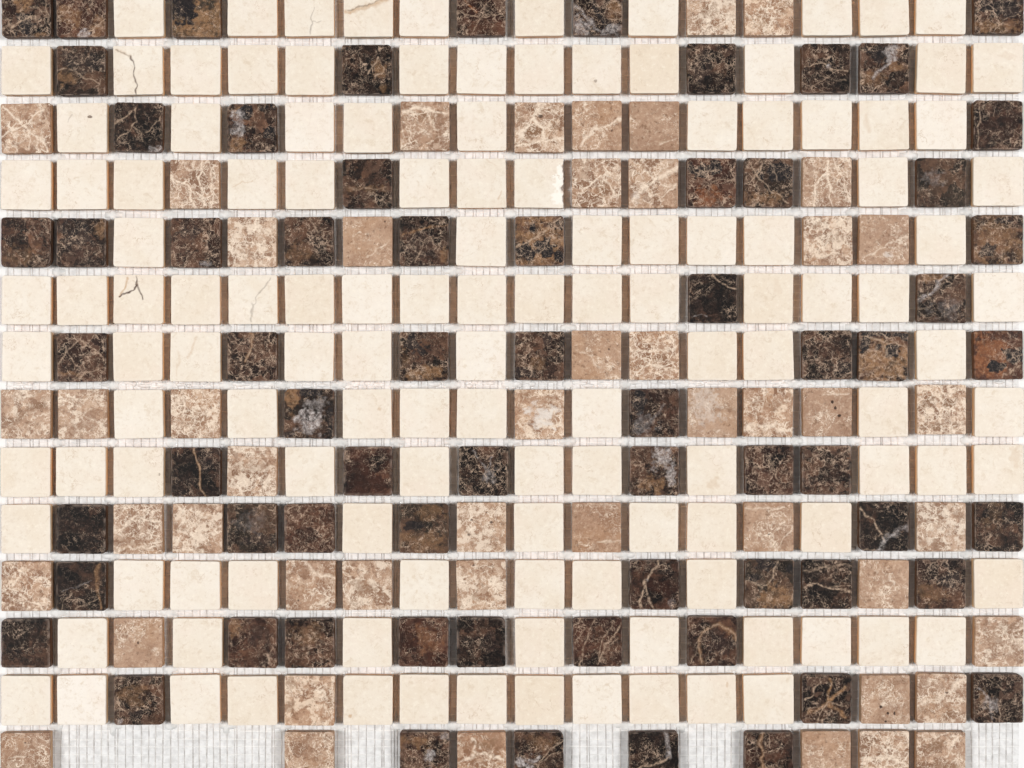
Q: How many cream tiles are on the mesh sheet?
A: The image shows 129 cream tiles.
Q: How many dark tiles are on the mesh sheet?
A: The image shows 67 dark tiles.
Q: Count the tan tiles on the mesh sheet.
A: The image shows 48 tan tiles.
